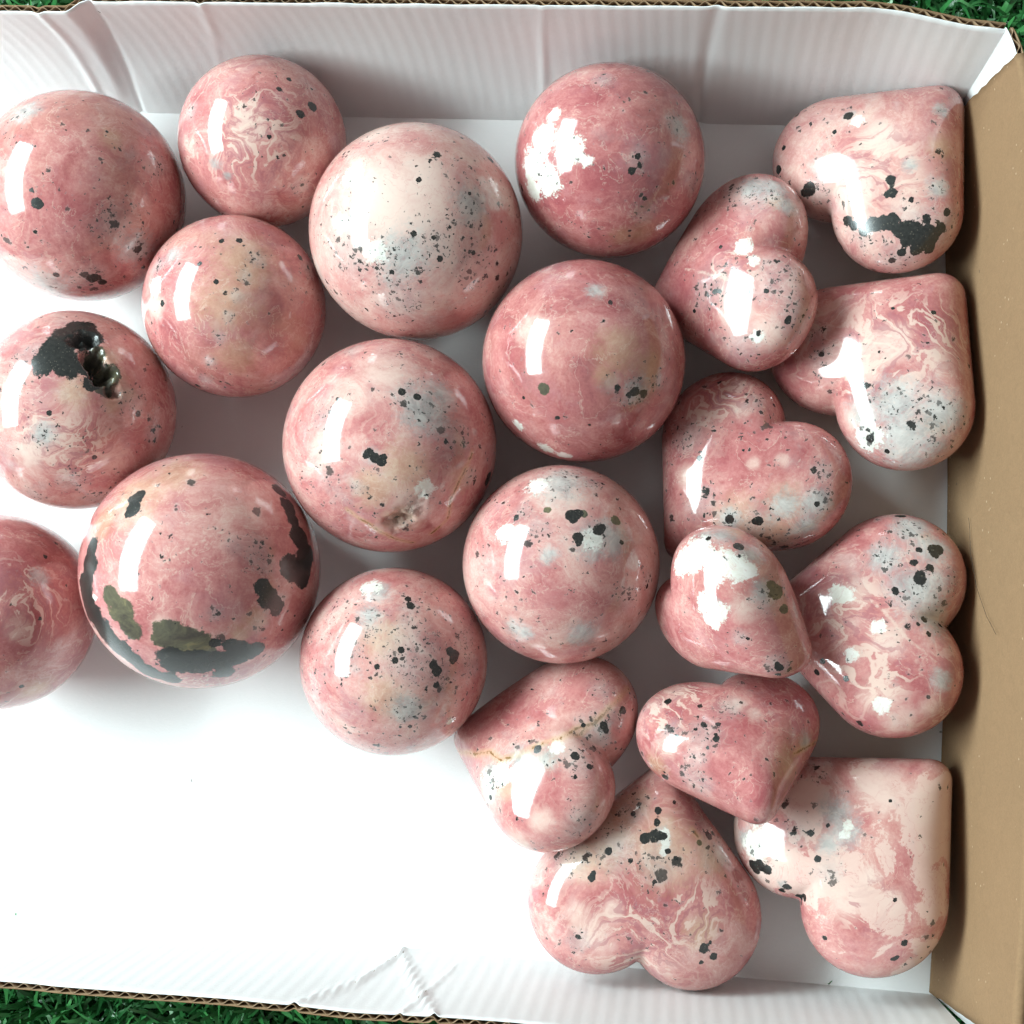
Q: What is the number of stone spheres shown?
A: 12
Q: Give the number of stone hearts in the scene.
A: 10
